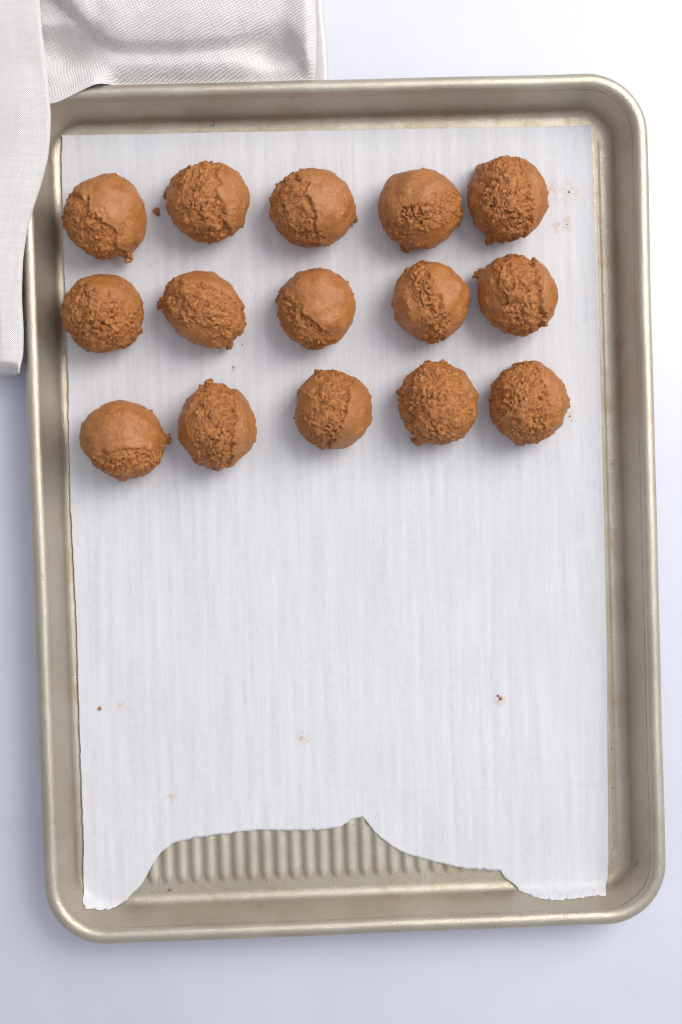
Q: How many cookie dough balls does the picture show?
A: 15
